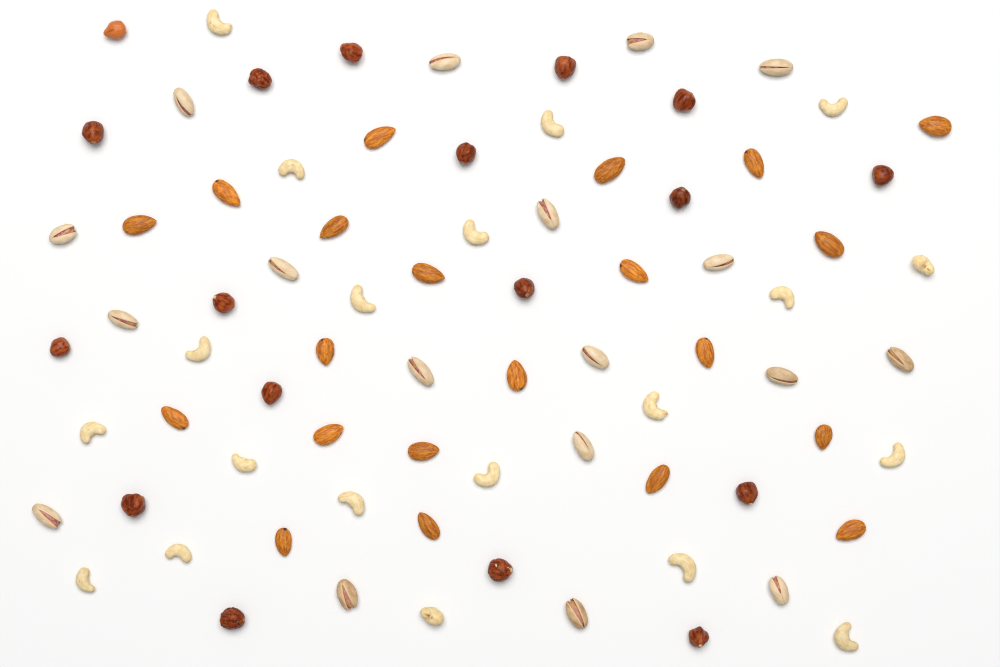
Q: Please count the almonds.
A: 21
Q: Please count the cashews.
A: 20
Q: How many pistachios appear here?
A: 18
